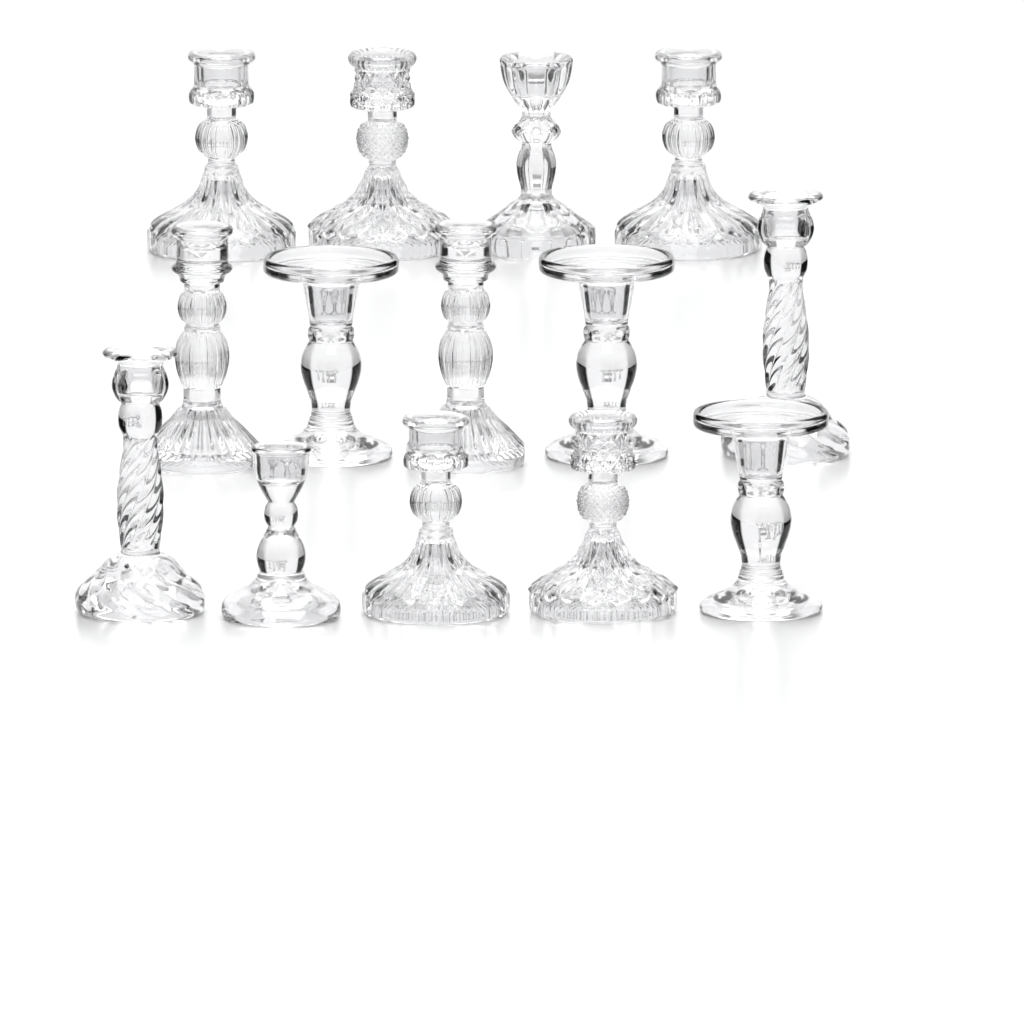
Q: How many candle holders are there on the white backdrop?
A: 14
